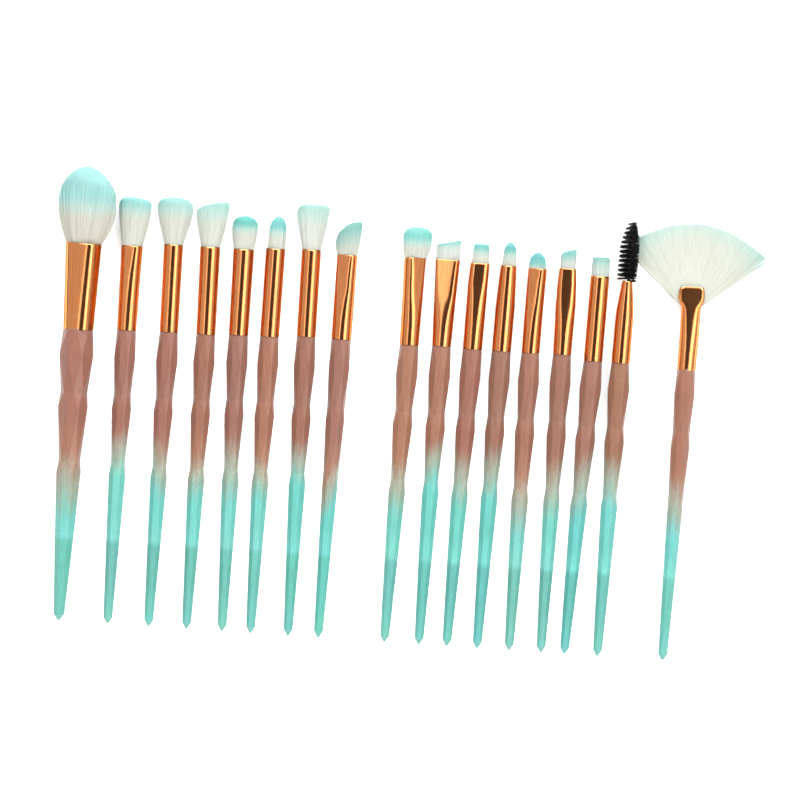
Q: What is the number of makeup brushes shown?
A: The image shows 17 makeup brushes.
